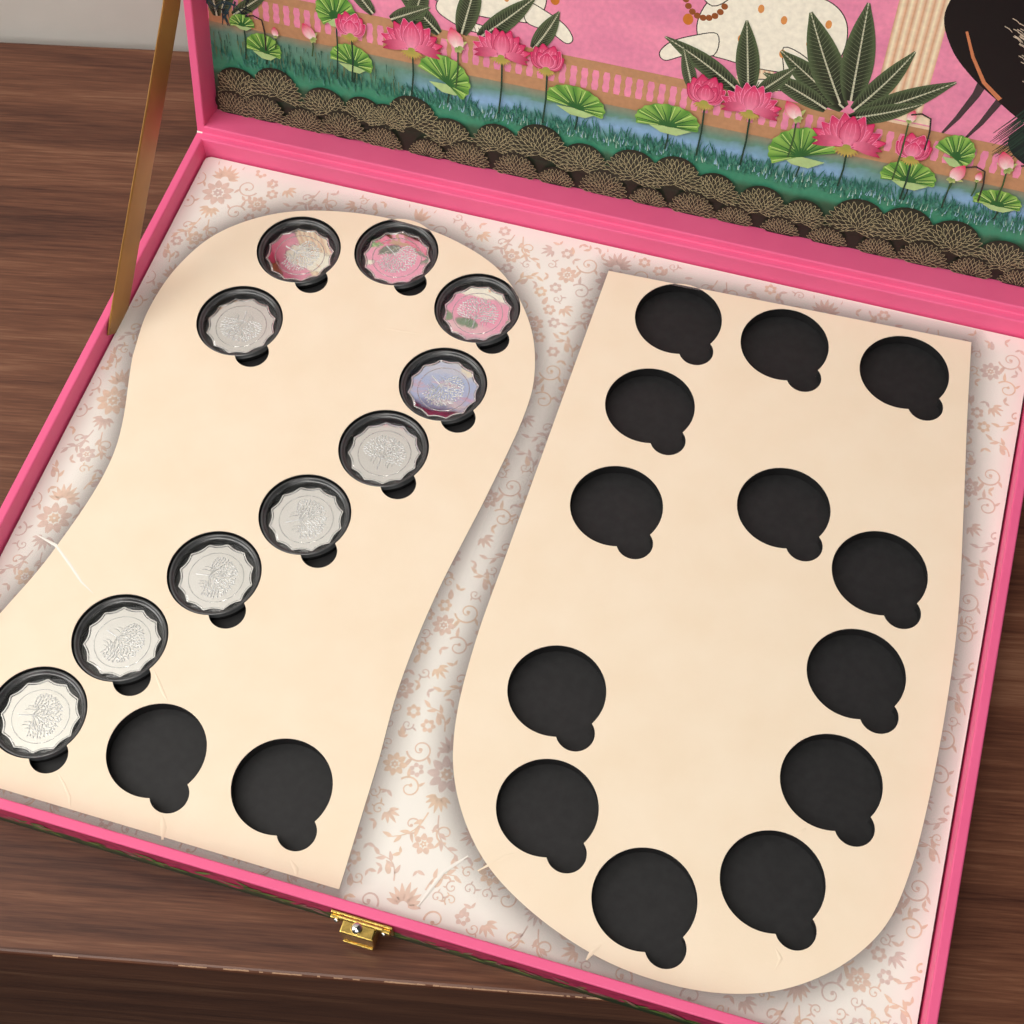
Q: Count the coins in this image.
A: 10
